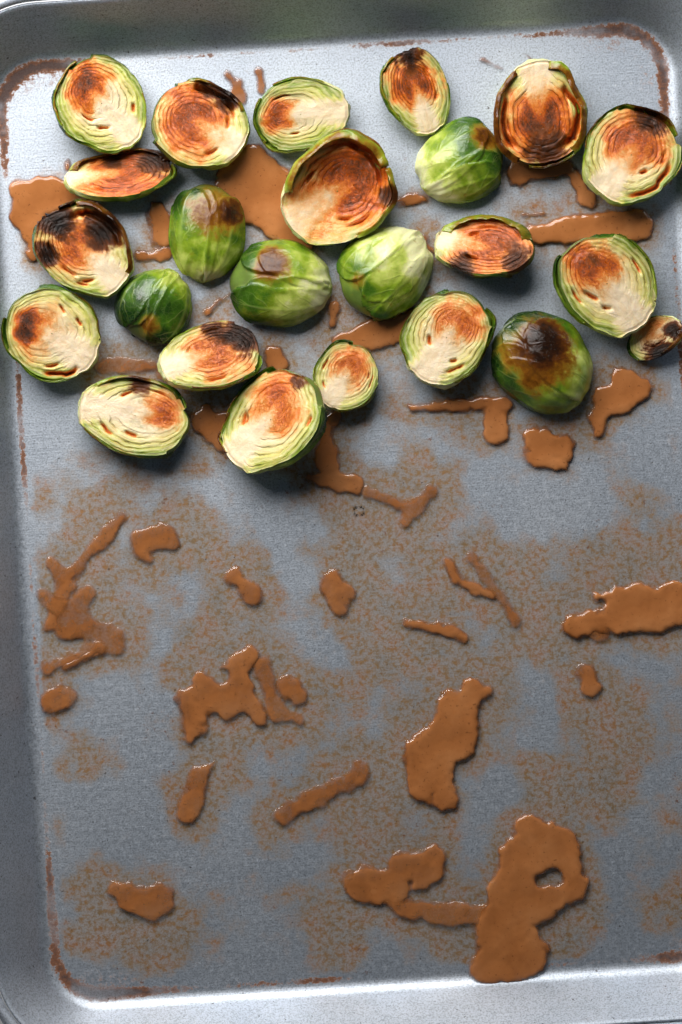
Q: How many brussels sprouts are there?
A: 24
